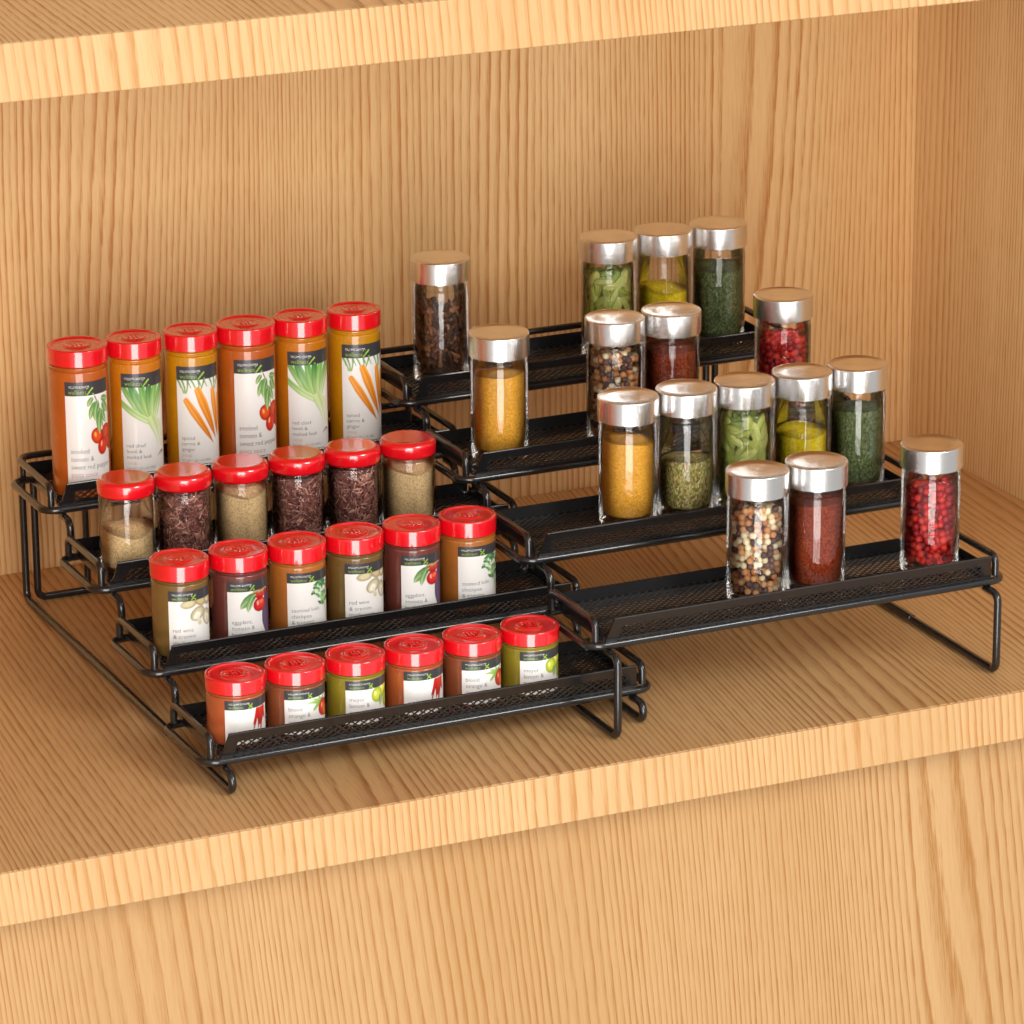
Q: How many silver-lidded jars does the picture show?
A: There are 16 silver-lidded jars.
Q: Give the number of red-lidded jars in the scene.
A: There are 24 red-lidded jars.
